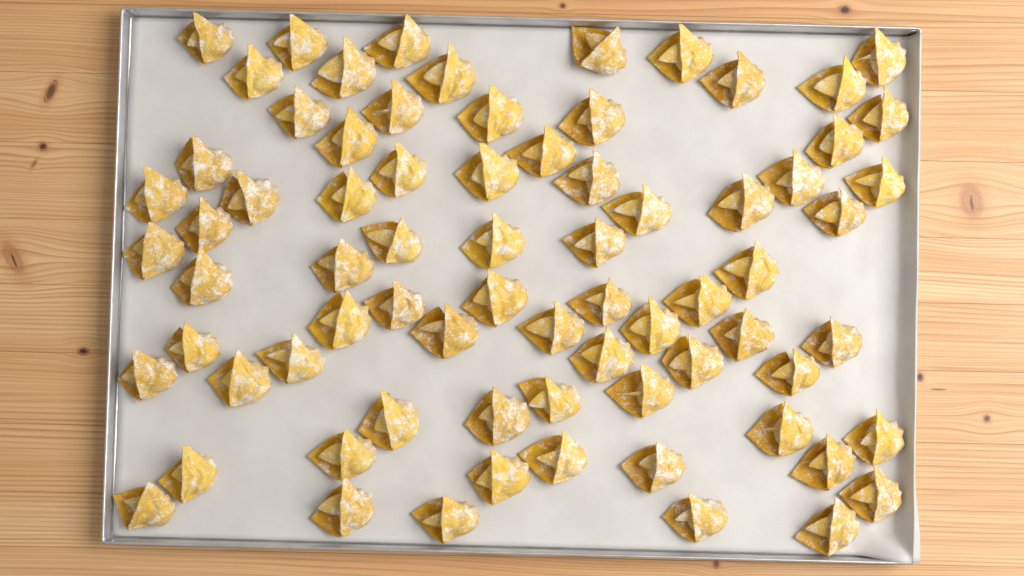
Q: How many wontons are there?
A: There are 74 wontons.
